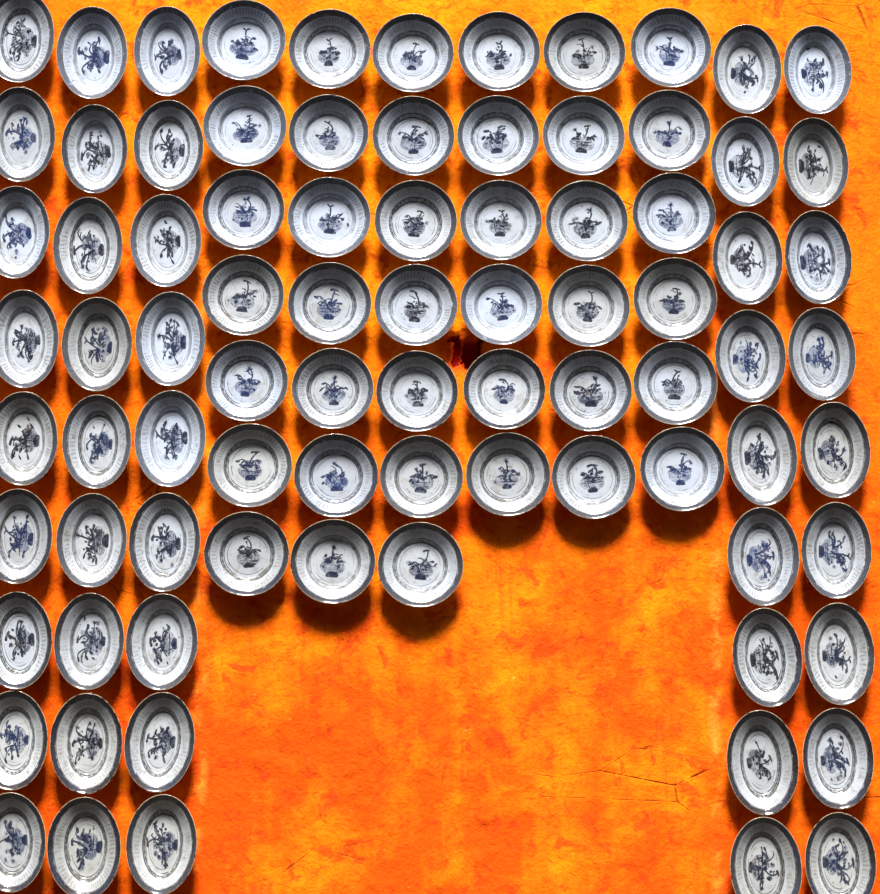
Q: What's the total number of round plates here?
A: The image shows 39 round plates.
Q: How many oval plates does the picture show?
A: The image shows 45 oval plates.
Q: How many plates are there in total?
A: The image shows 84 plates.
